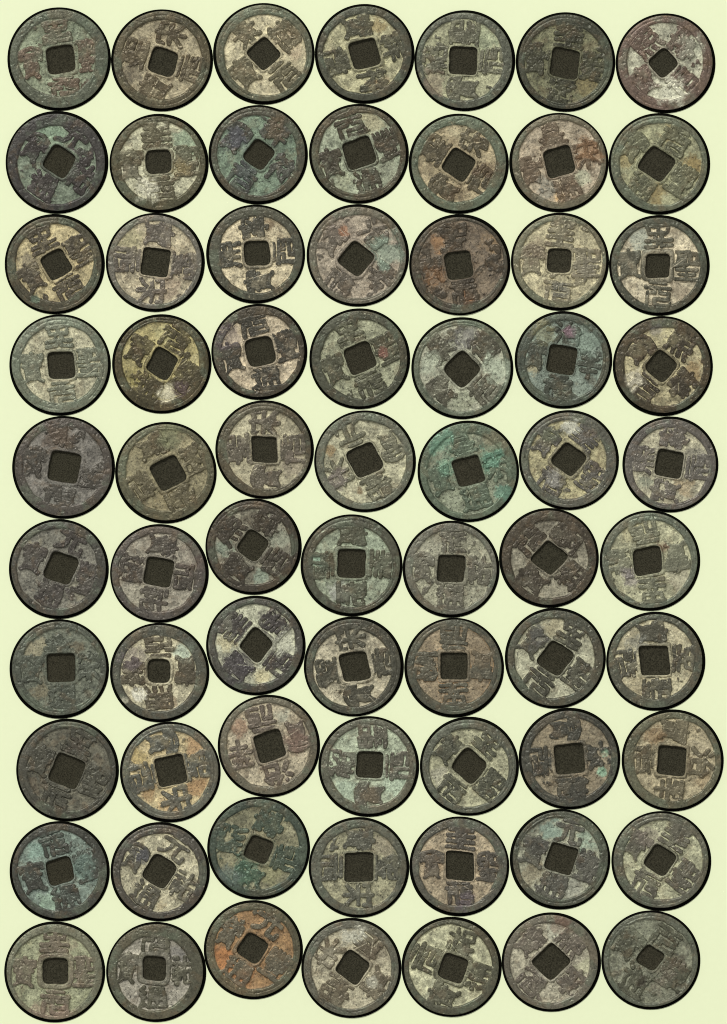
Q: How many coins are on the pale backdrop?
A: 70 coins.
